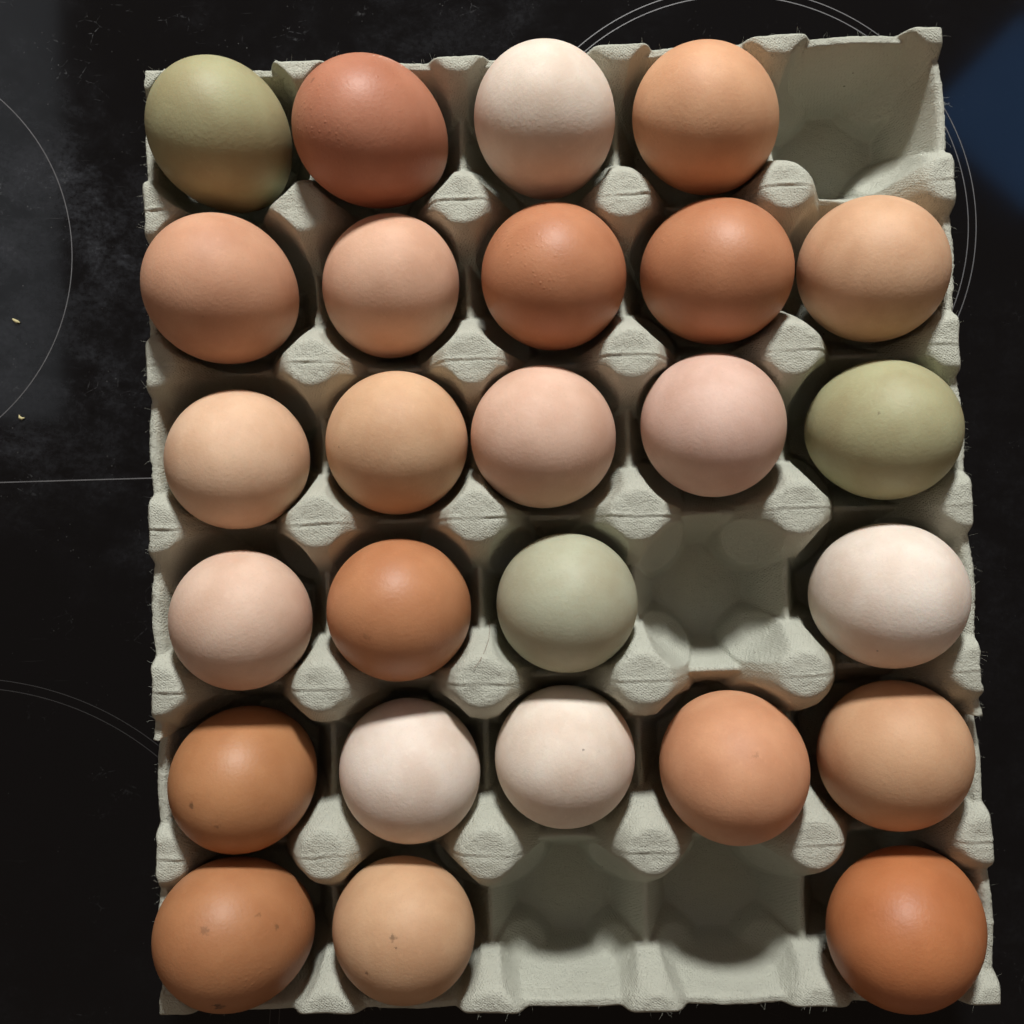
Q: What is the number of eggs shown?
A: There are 26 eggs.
